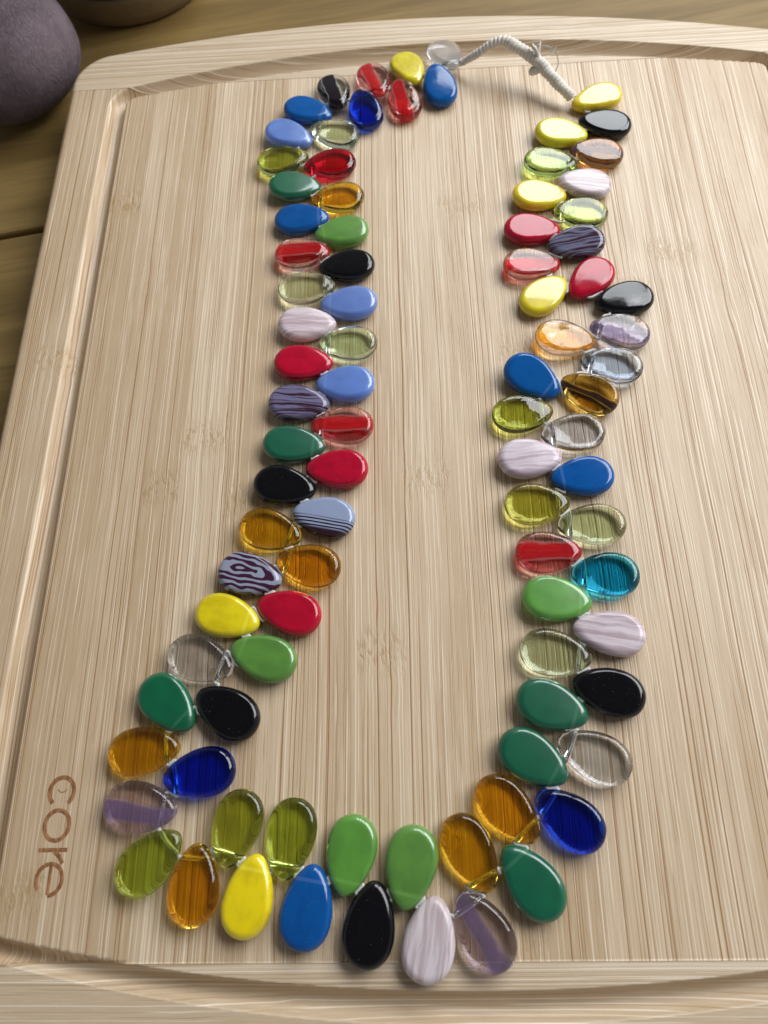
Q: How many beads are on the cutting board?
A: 91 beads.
